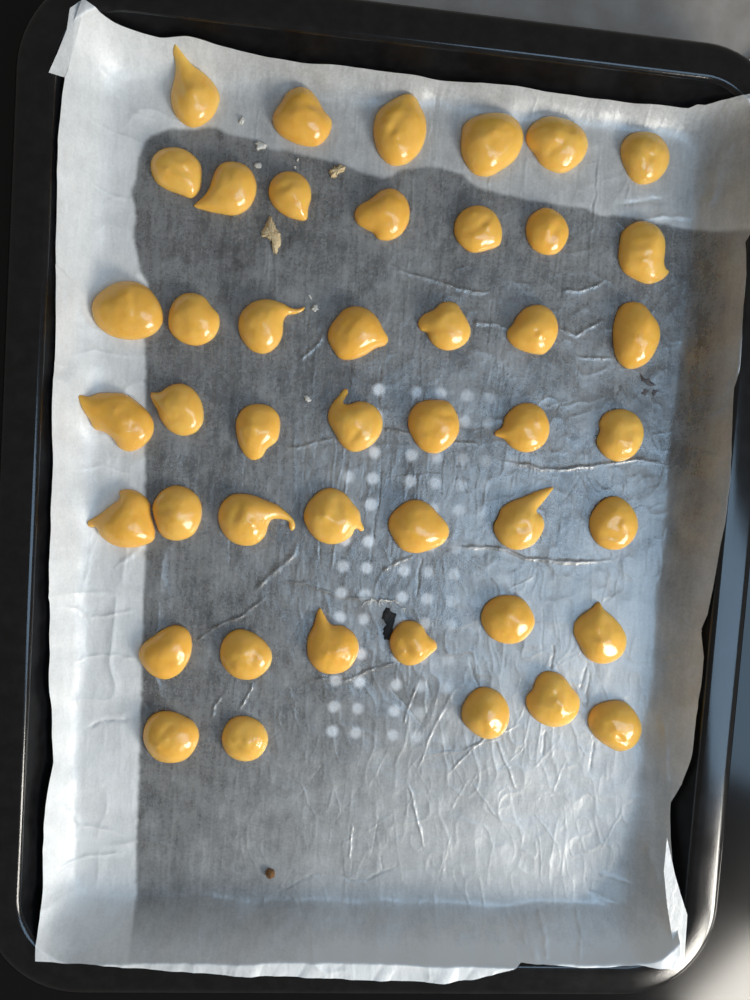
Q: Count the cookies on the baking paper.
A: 45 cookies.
